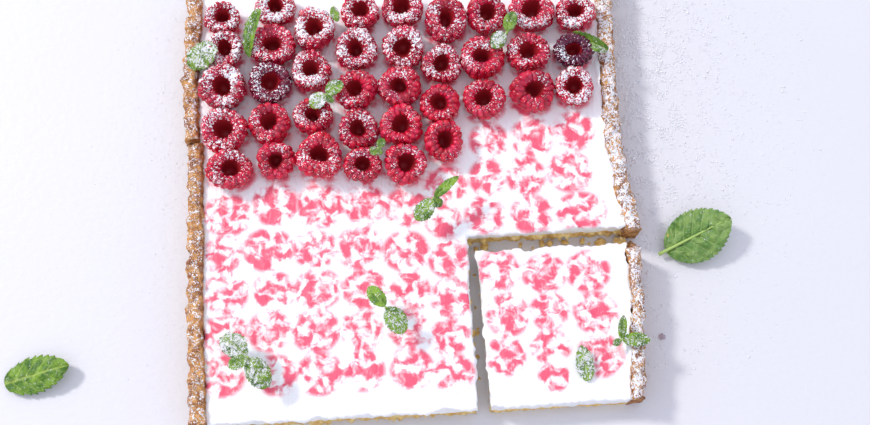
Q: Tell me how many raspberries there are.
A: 37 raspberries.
